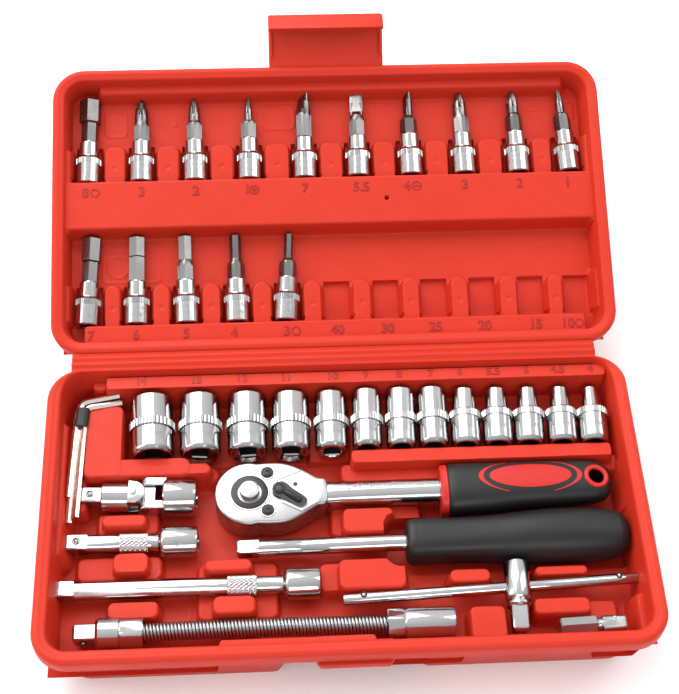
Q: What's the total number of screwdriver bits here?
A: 15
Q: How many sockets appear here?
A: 13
